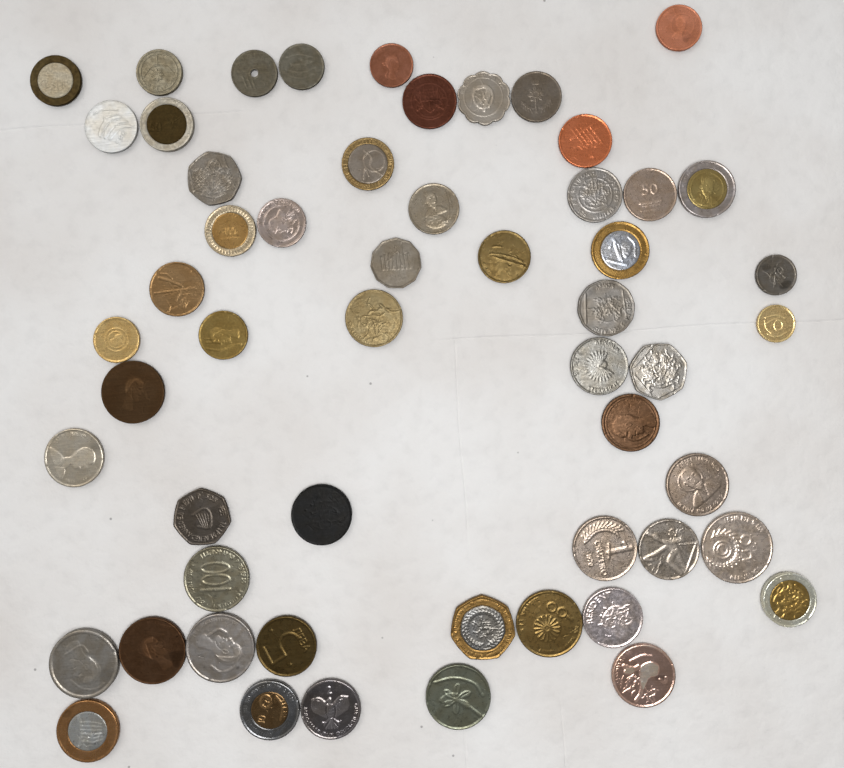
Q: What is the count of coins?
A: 55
